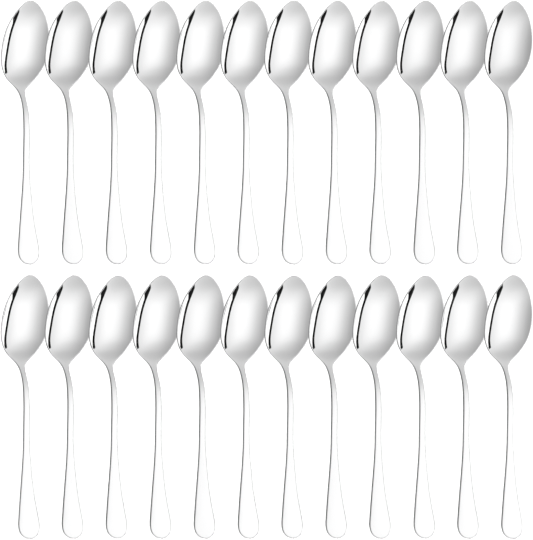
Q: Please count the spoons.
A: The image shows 24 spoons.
